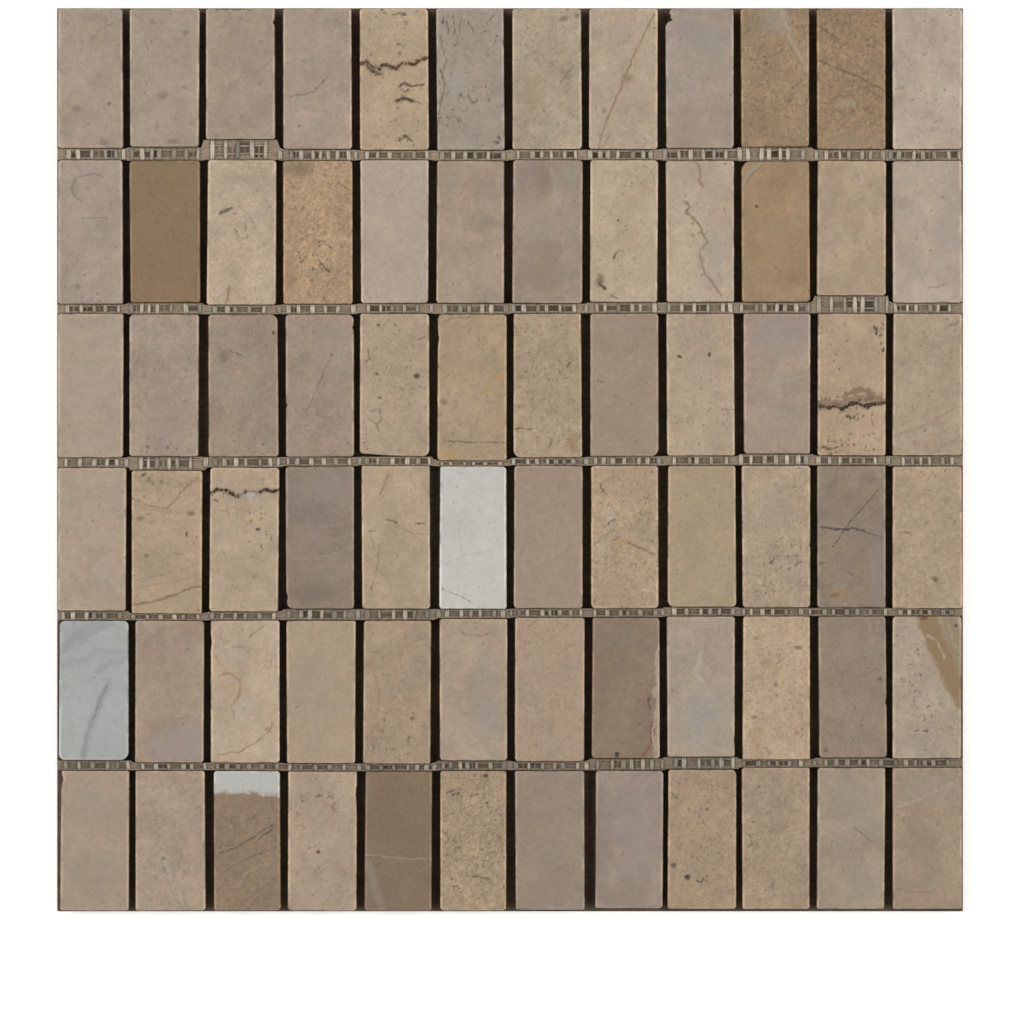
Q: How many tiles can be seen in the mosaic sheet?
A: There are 72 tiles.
